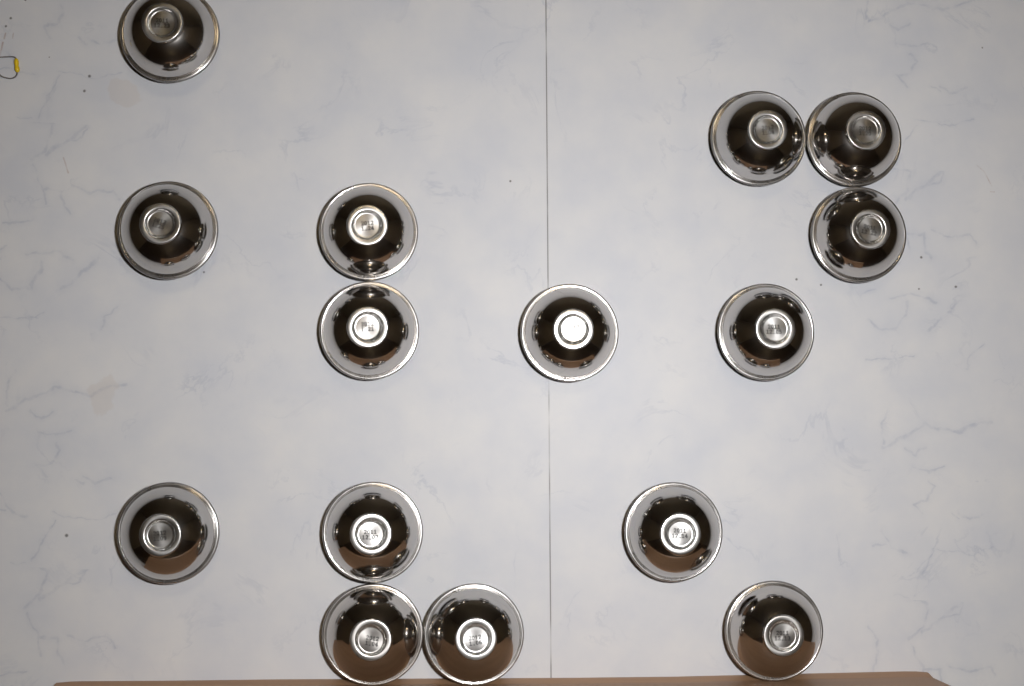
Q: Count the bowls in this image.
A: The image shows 15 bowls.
